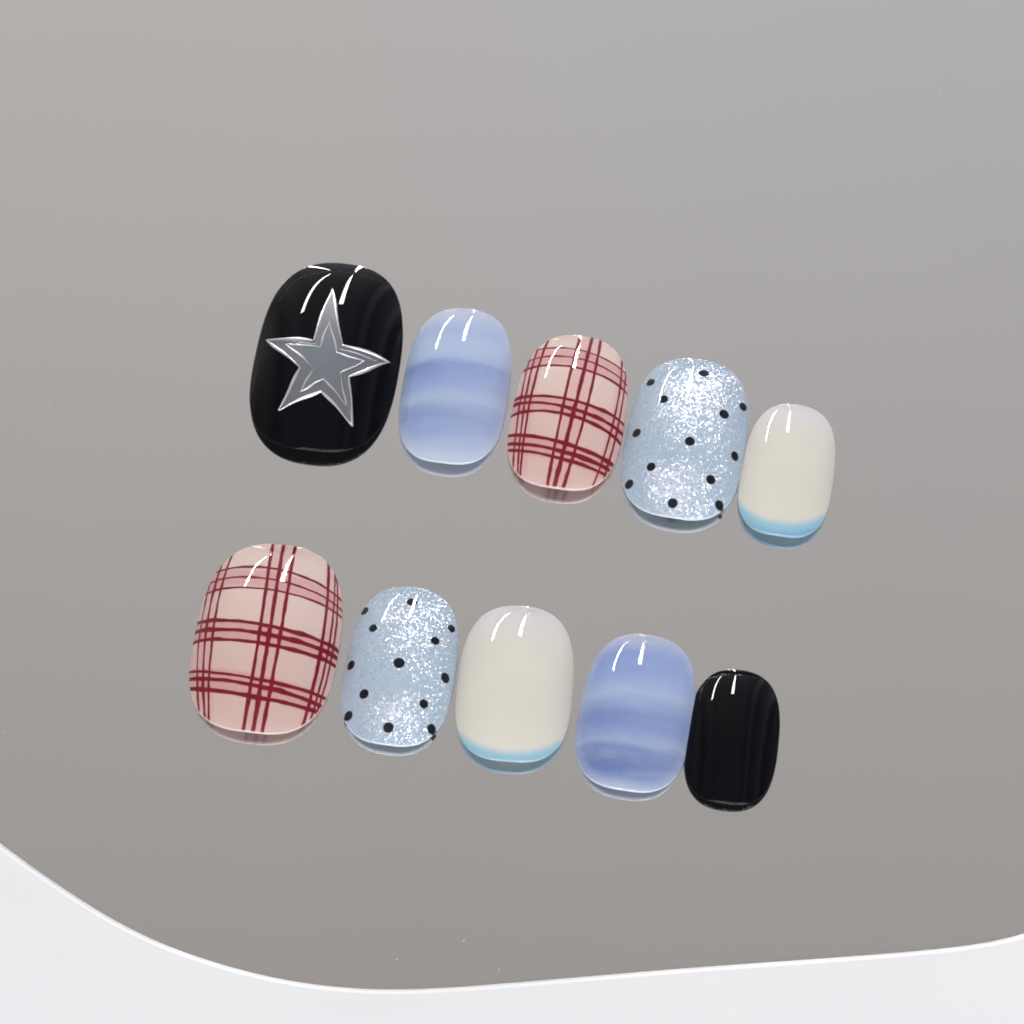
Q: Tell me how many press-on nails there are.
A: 10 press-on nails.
